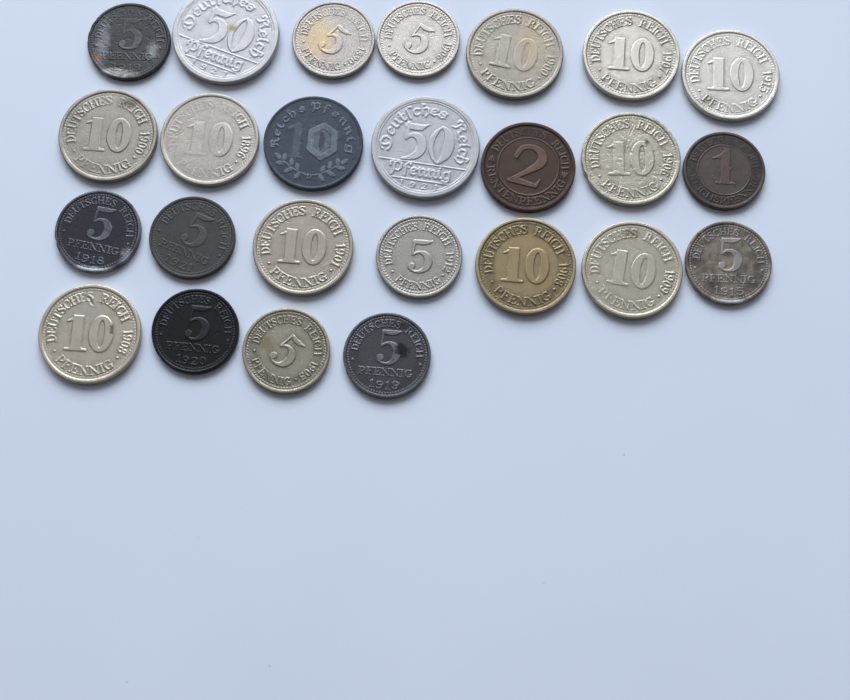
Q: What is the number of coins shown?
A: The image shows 25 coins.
